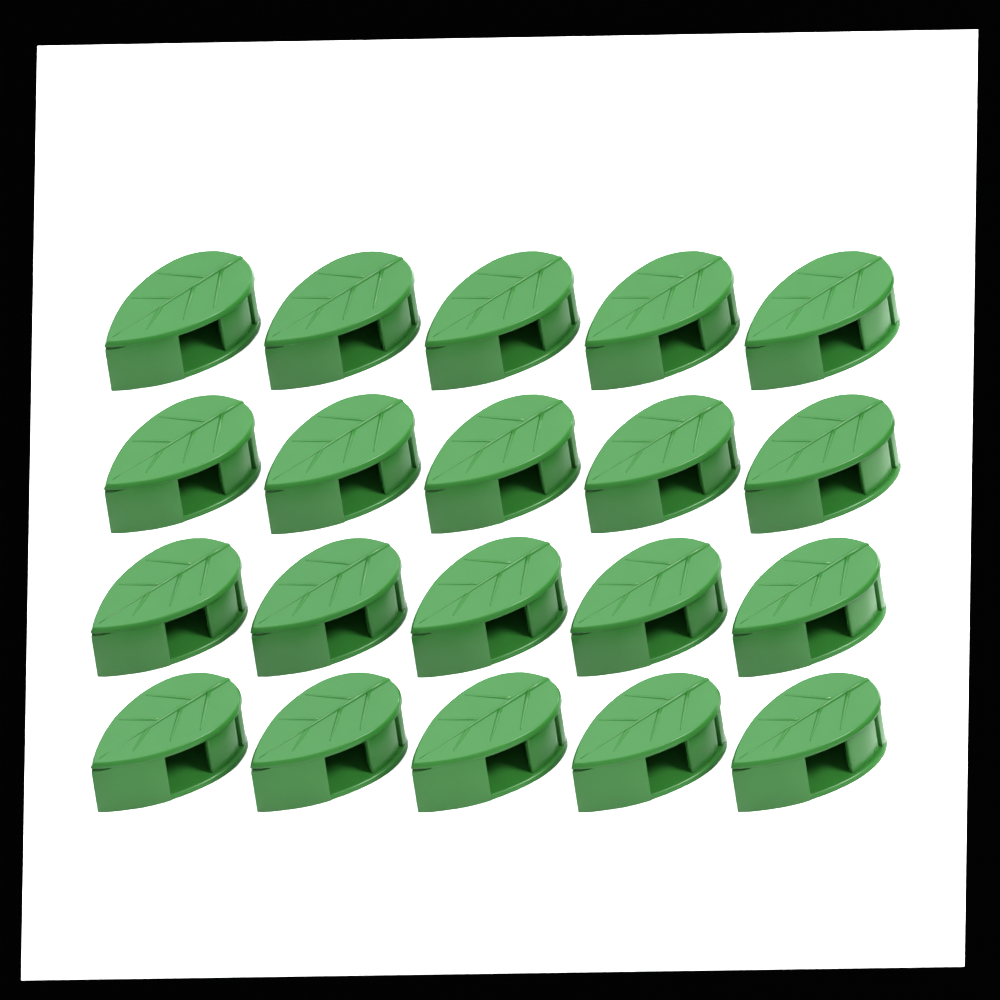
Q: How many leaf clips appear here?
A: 20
